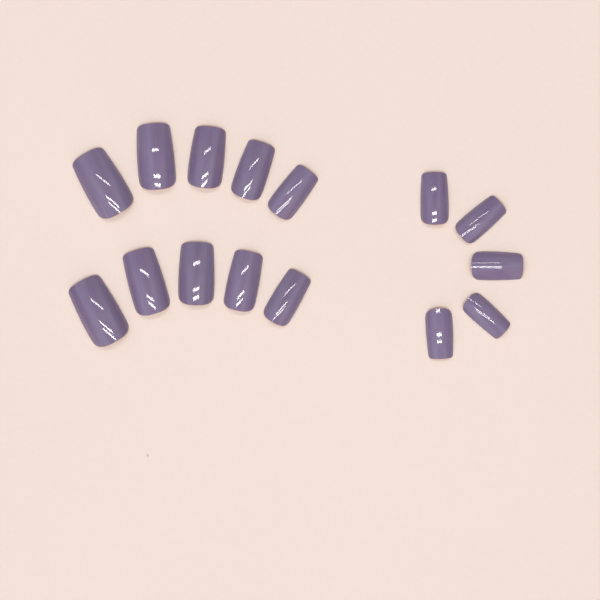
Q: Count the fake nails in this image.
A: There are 15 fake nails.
